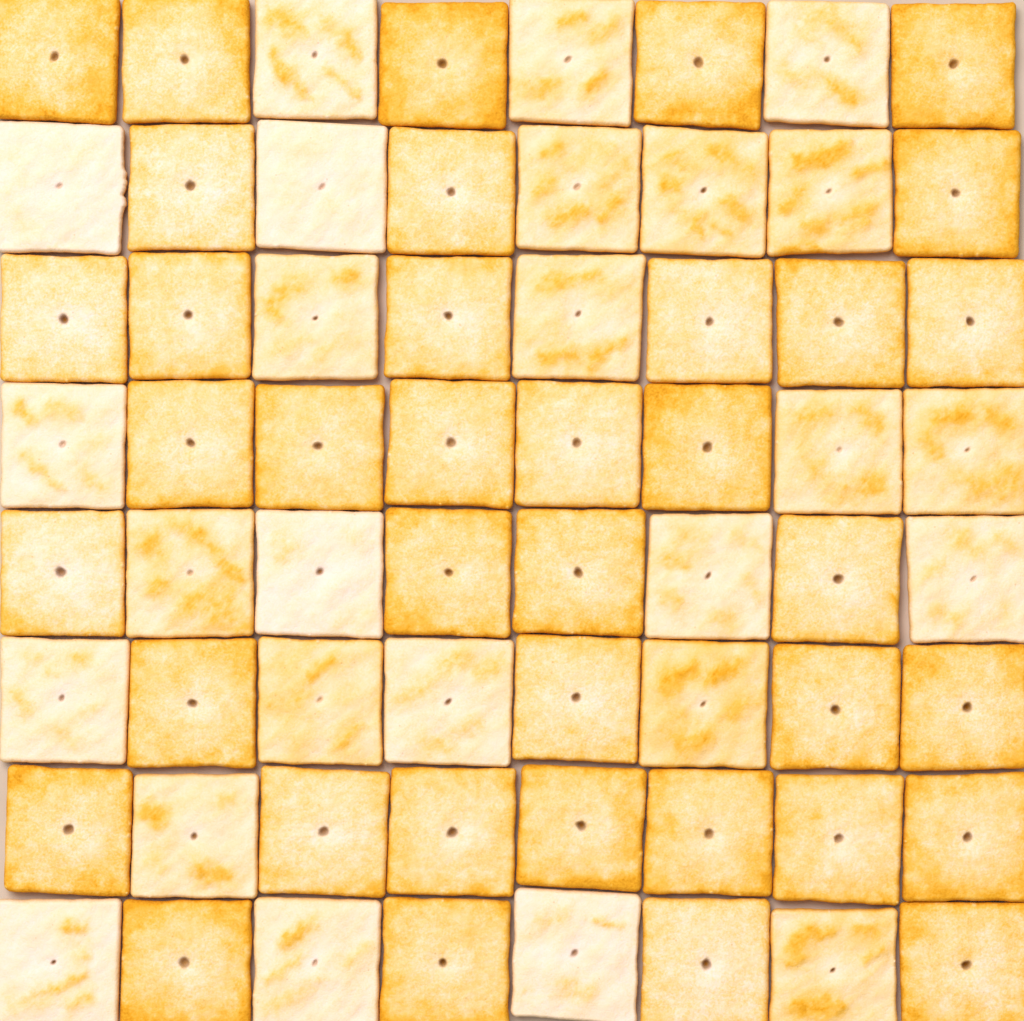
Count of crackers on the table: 64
